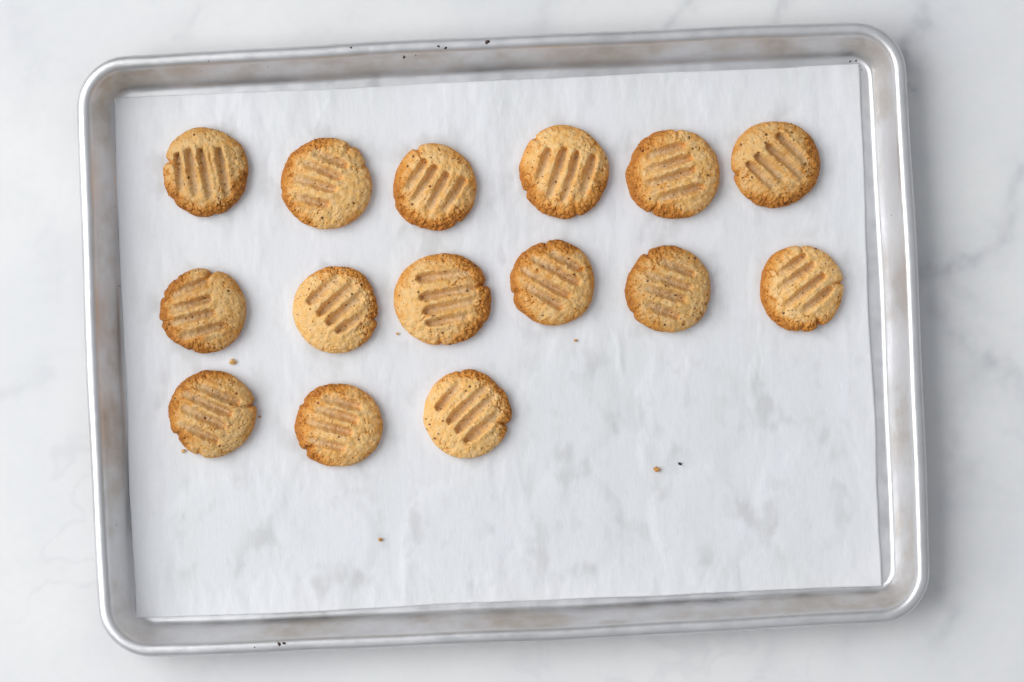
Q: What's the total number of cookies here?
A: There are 15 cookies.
